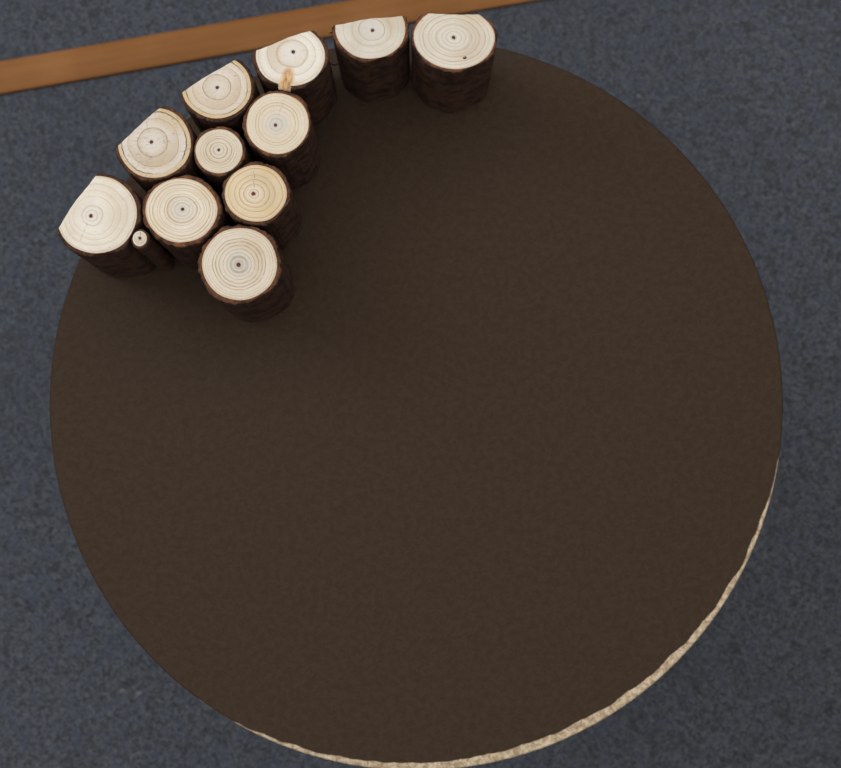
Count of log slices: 12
